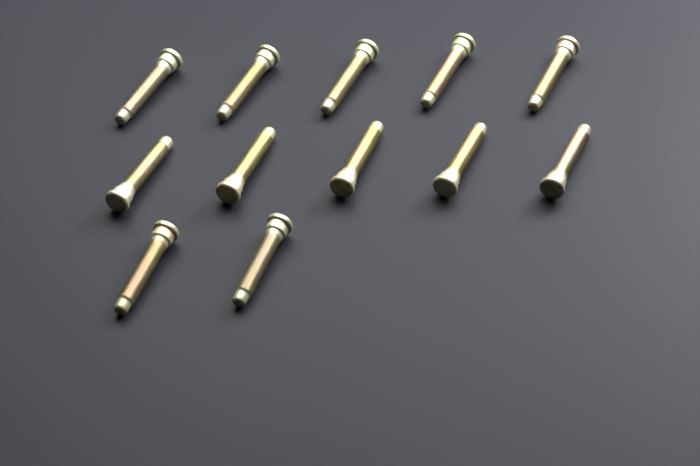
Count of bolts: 12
